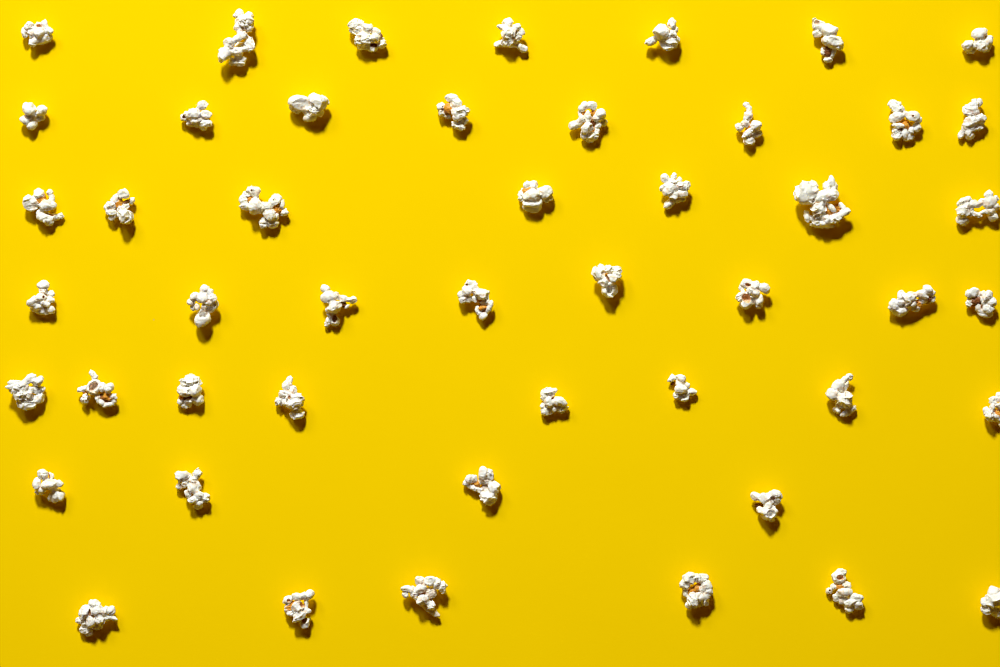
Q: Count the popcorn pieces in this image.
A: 48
